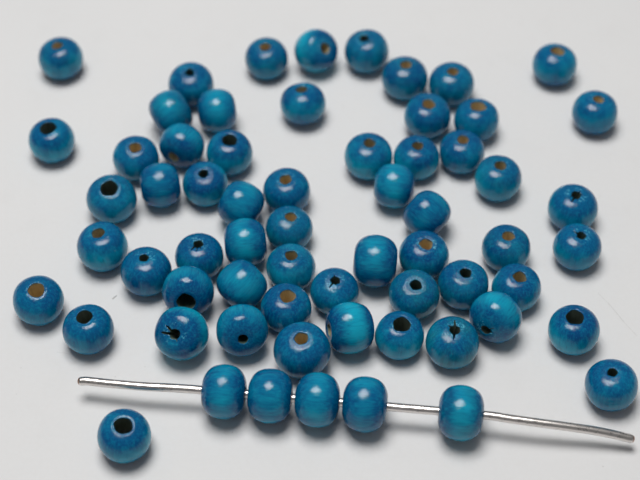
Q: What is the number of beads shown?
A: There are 64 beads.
